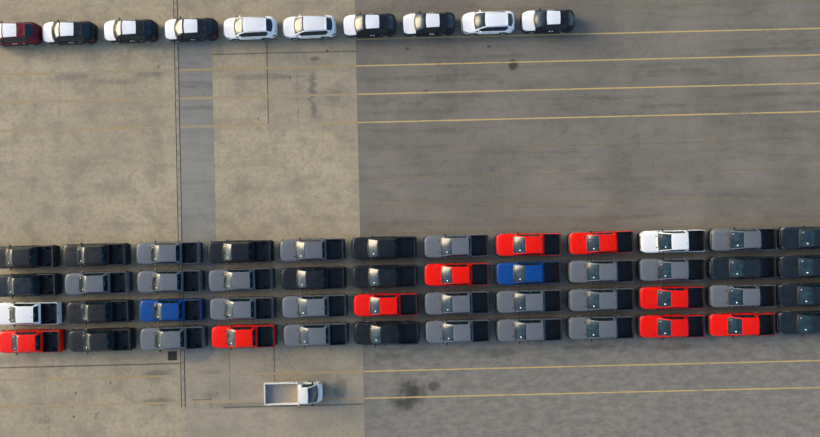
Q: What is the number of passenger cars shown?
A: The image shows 10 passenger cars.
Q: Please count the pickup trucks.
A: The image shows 49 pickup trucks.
